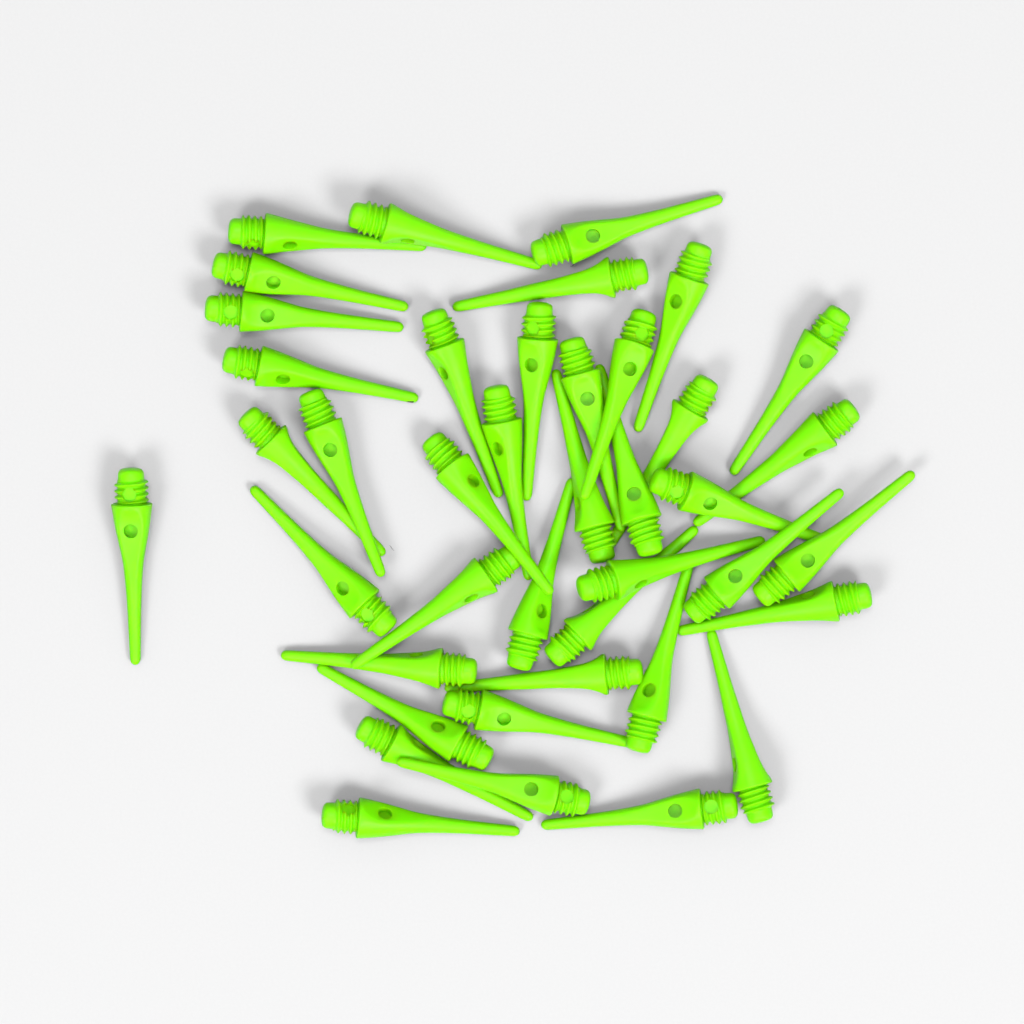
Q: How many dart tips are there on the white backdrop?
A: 41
